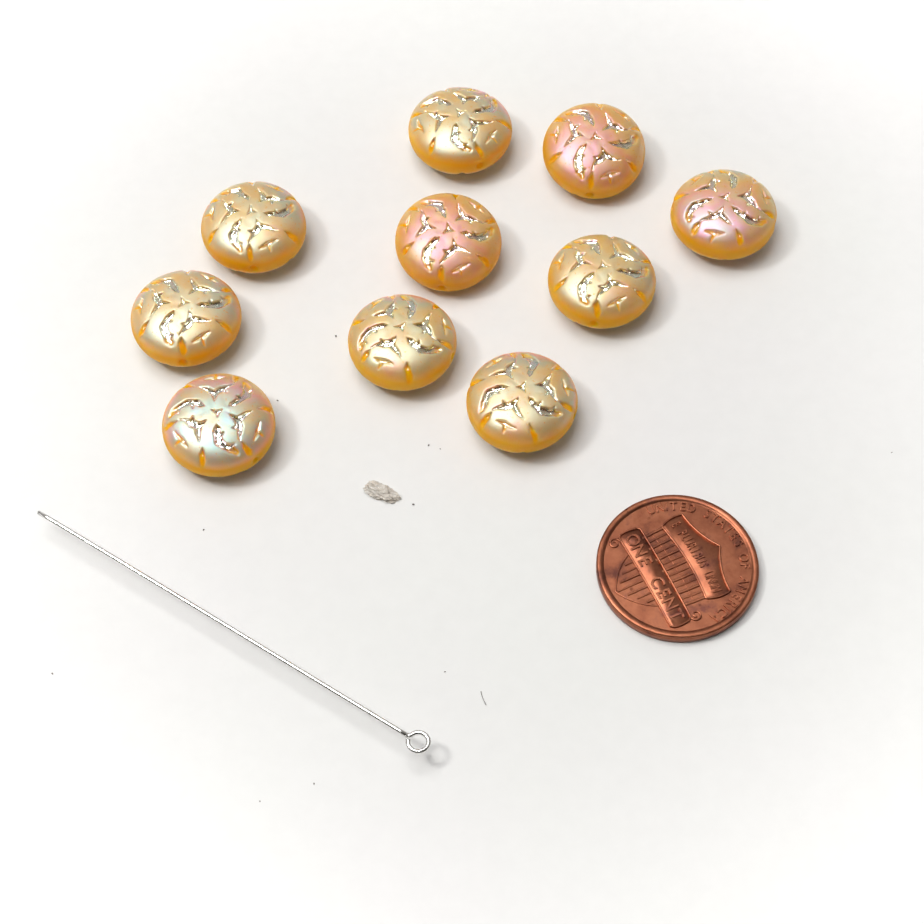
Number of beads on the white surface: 10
